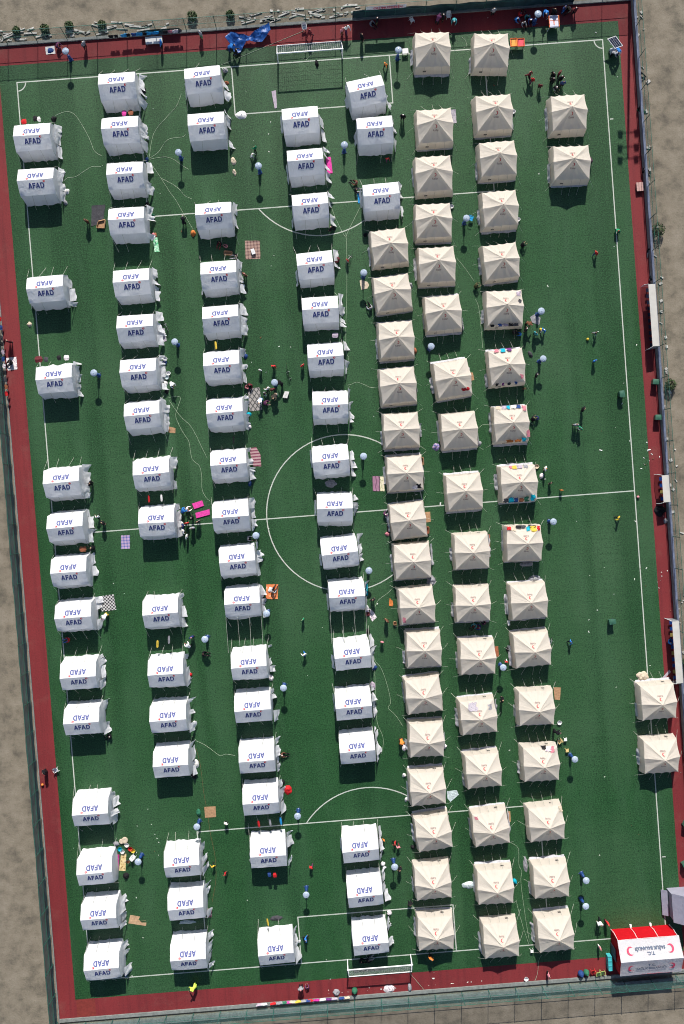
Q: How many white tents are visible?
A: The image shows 68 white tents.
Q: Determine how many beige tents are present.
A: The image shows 54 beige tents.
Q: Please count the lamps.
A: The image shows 30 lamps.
